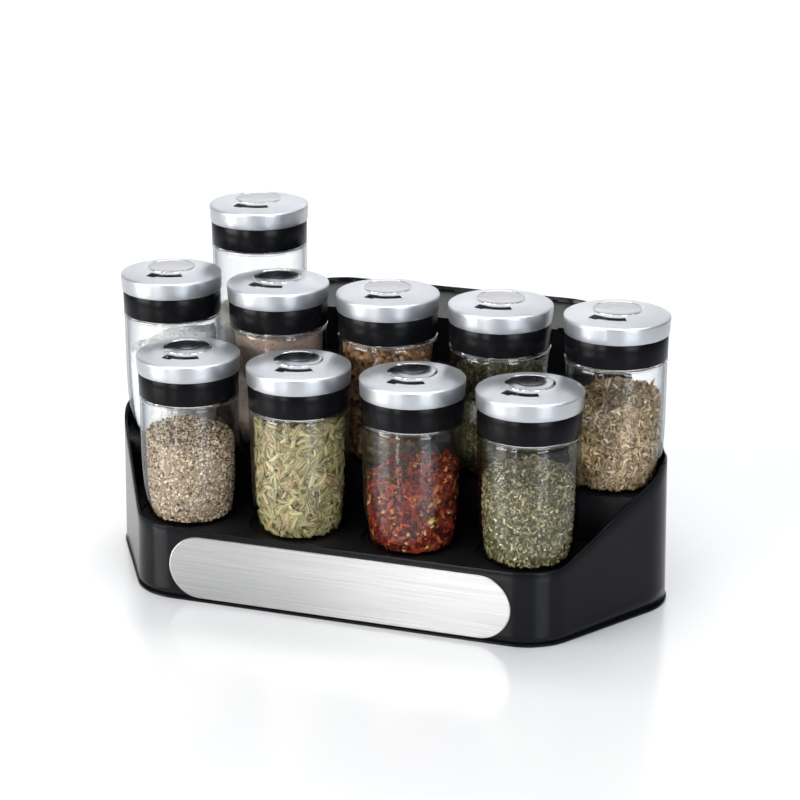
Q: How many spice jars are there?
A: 10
